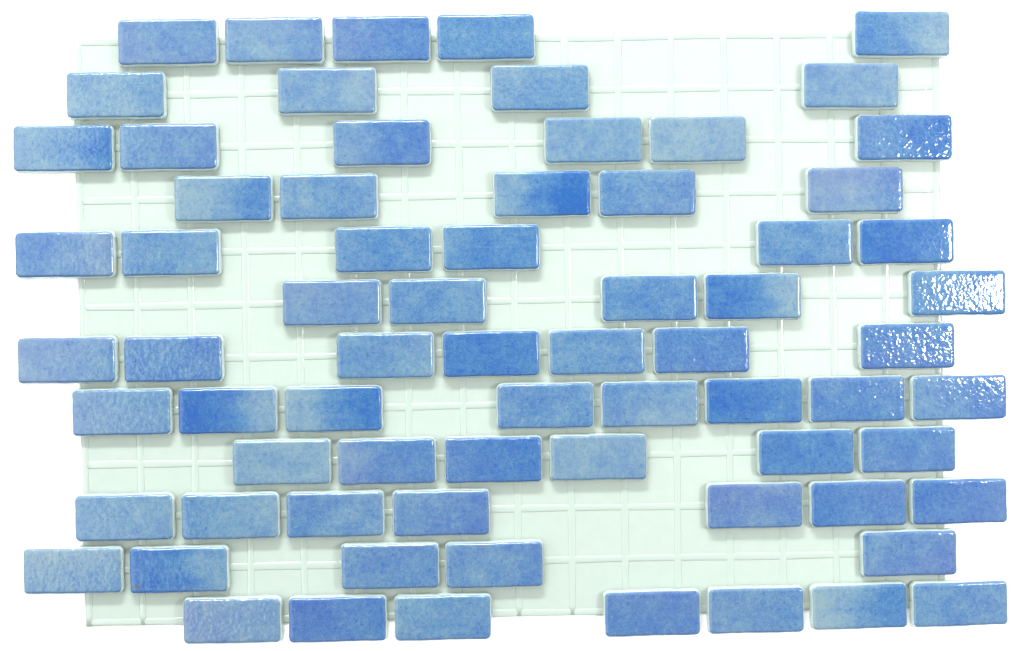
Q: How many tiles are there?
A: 71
